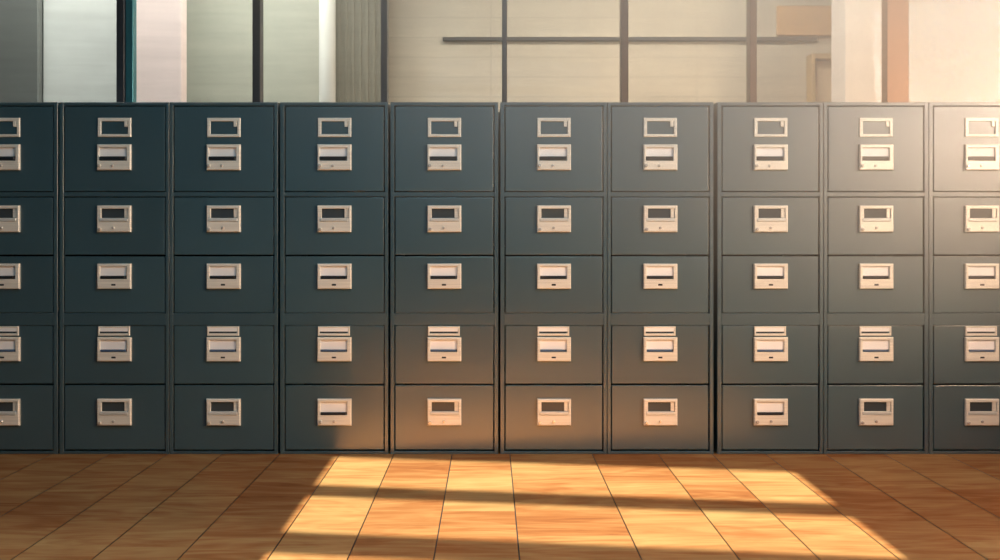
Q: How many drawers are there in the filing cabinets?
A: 50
